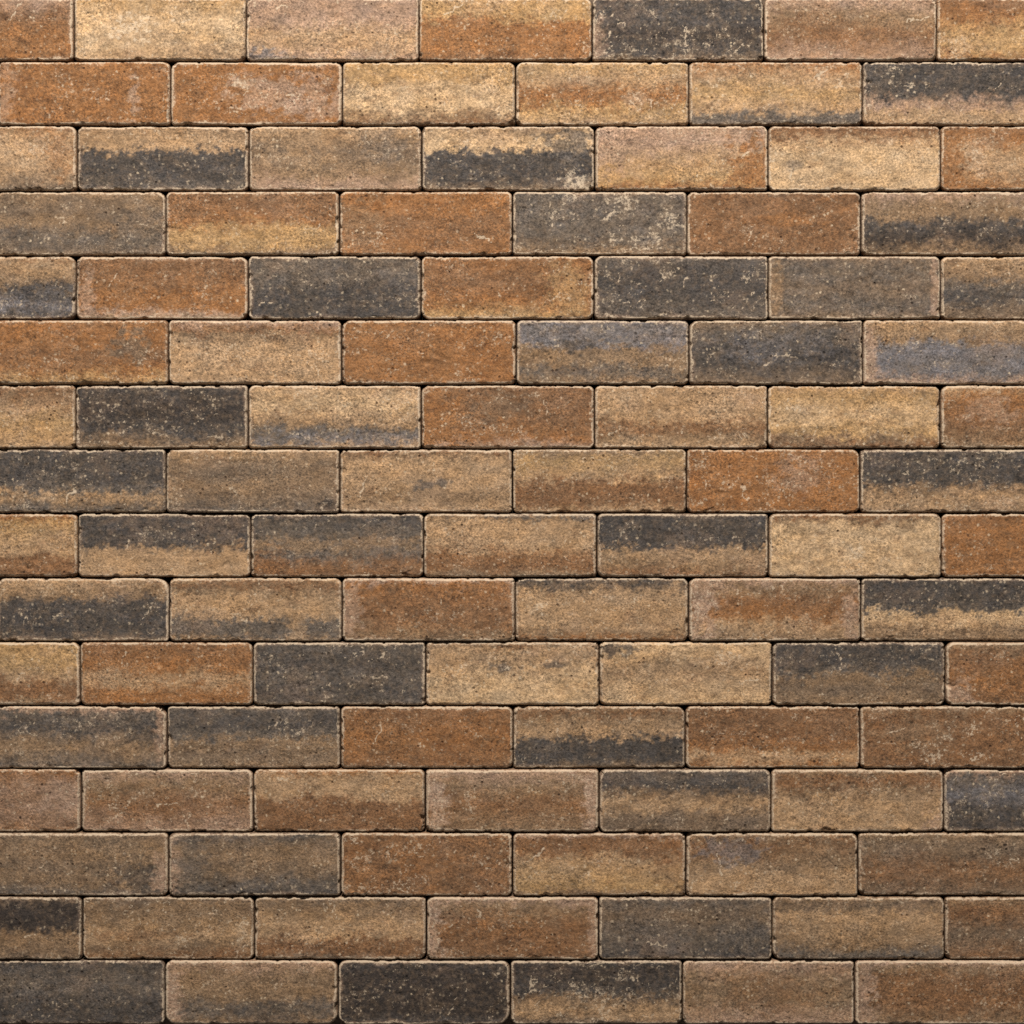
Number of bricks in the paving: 104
